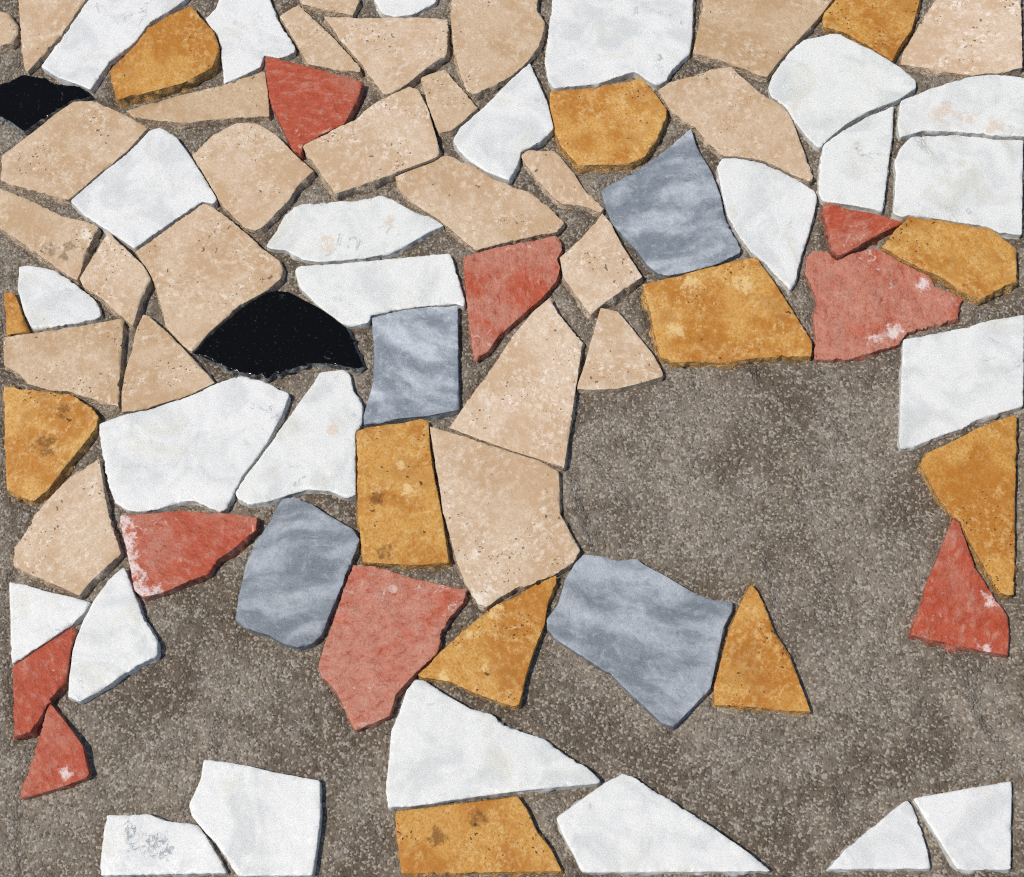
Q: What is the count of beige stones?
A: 26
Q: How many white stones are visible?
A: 25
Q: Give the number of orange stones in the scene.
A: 12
